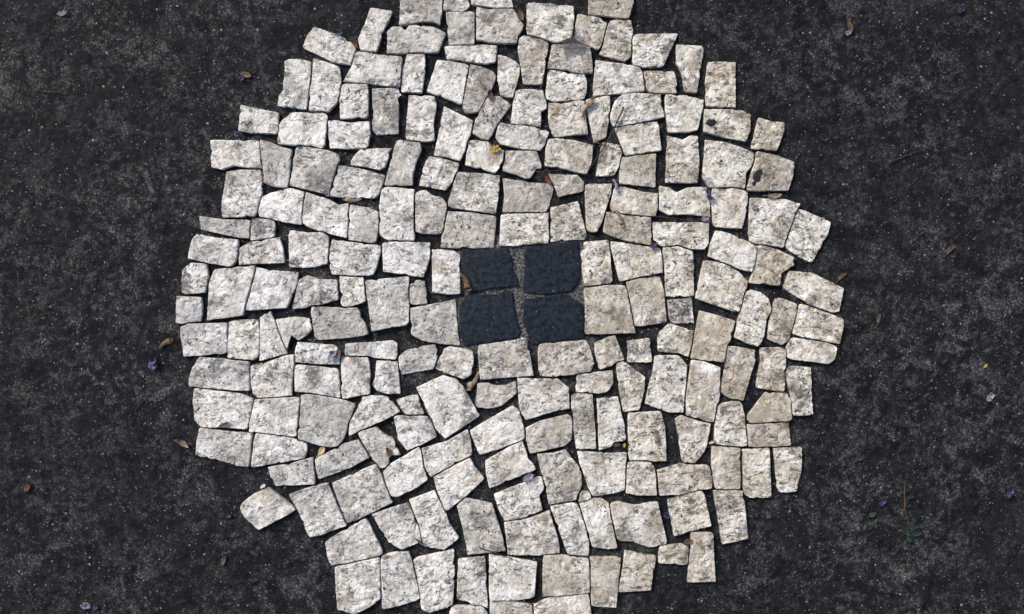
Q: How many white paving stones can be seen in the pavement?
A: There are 200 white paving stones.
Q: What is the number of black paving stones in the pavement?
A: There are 4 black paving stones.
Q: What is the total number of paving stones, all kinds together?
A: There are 204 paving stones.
